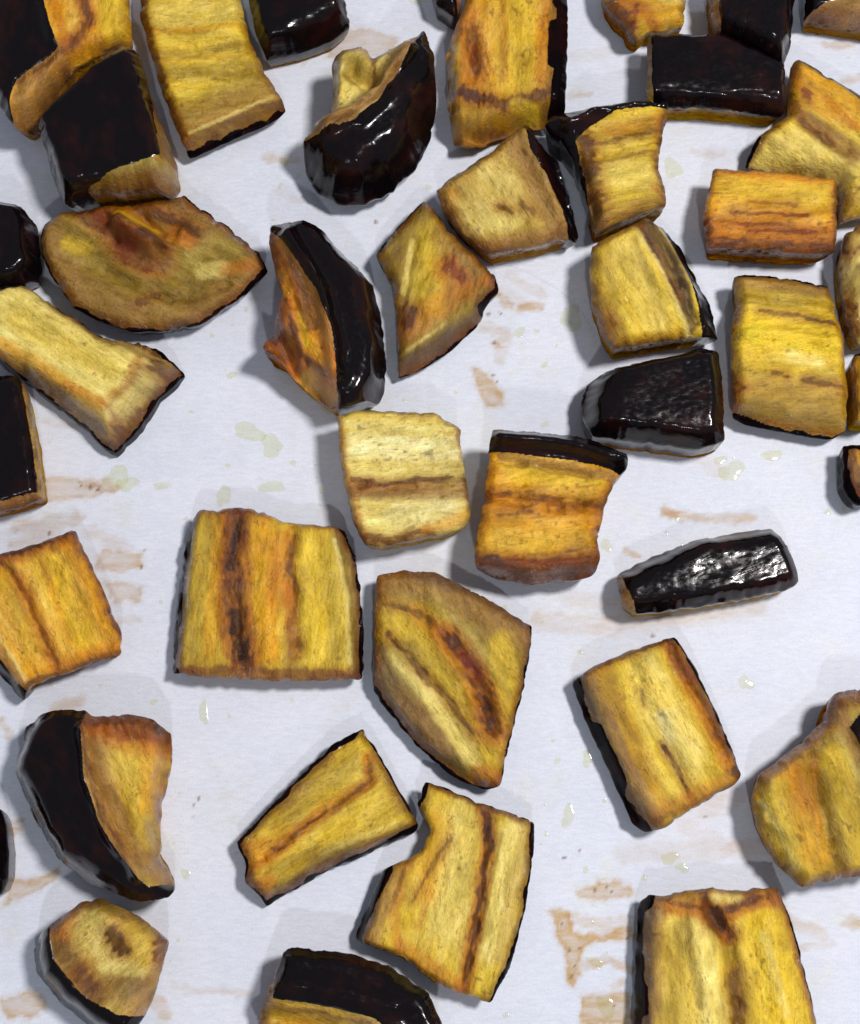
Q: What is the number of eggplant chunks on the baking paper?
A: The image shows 42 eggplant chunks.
